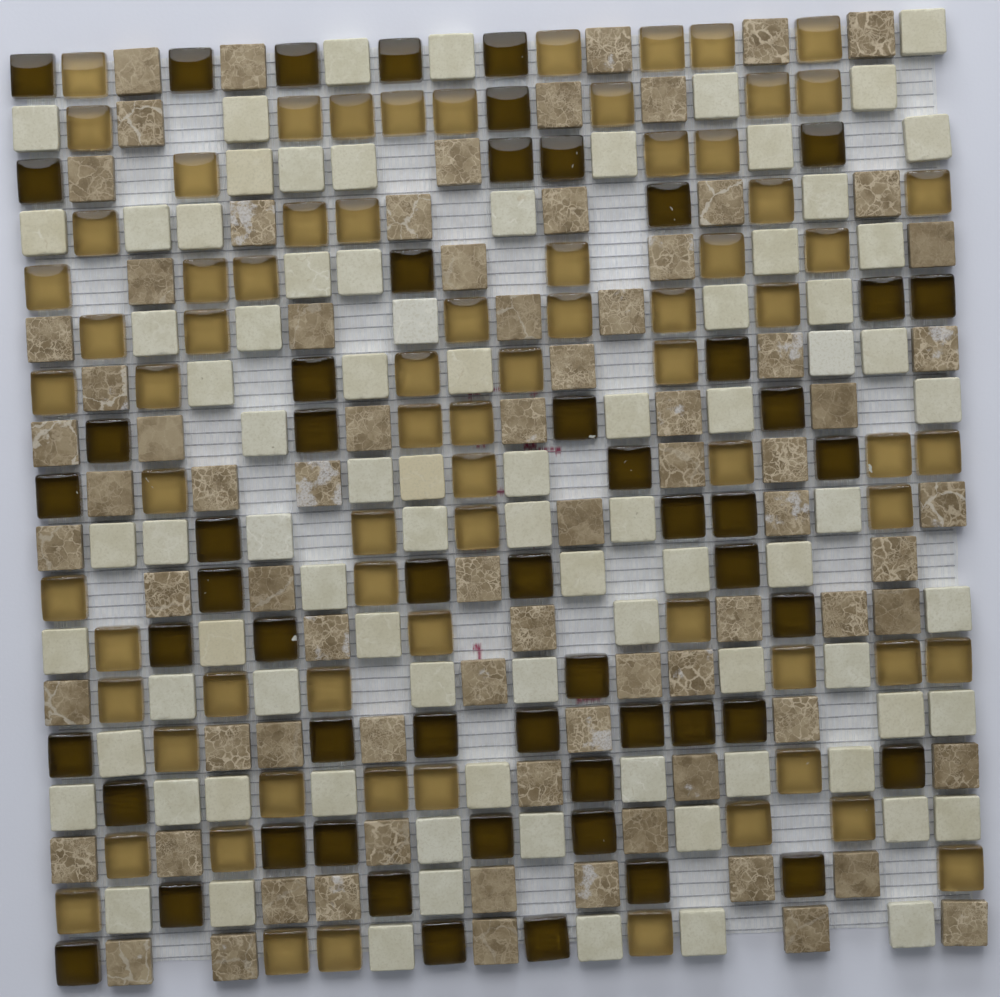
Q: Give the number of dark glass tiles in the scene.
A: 55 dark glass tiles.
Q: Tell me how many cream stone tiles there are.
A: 84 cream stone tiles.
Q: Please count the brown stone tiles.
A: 78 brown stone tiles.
